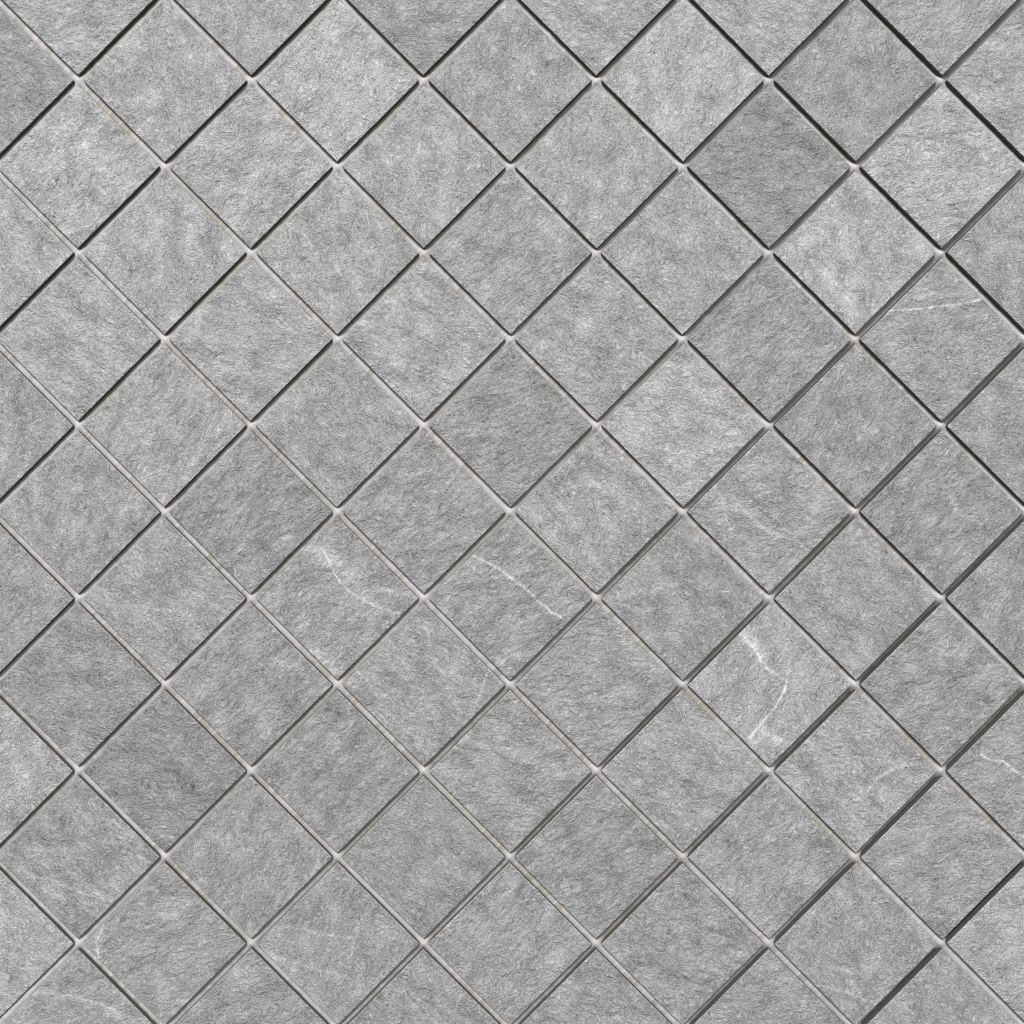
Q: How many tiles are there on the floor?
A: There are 84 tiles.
